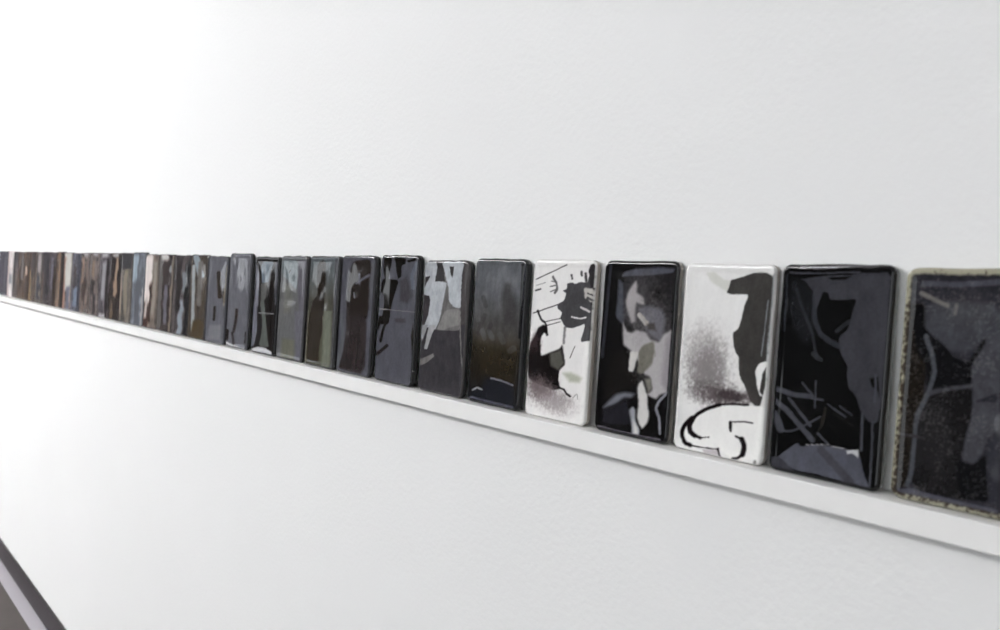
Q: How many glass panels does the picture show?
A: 37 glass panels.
